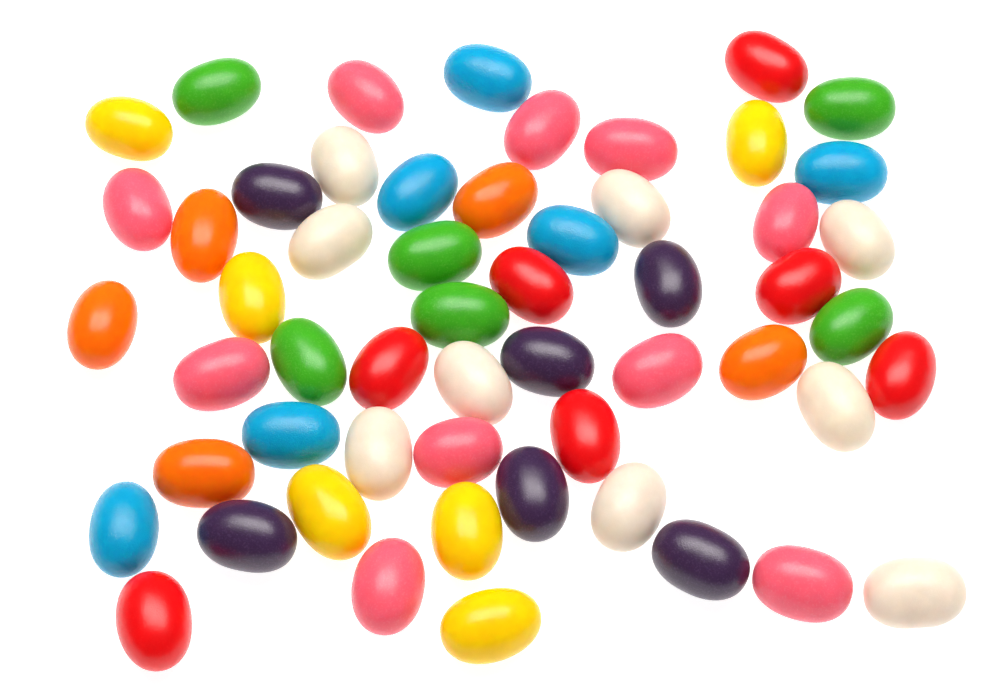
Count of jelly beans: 55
